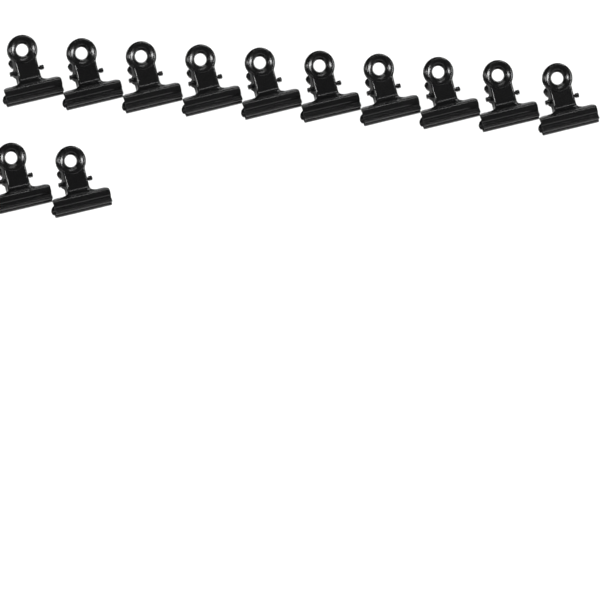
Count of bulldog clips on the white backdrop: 12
